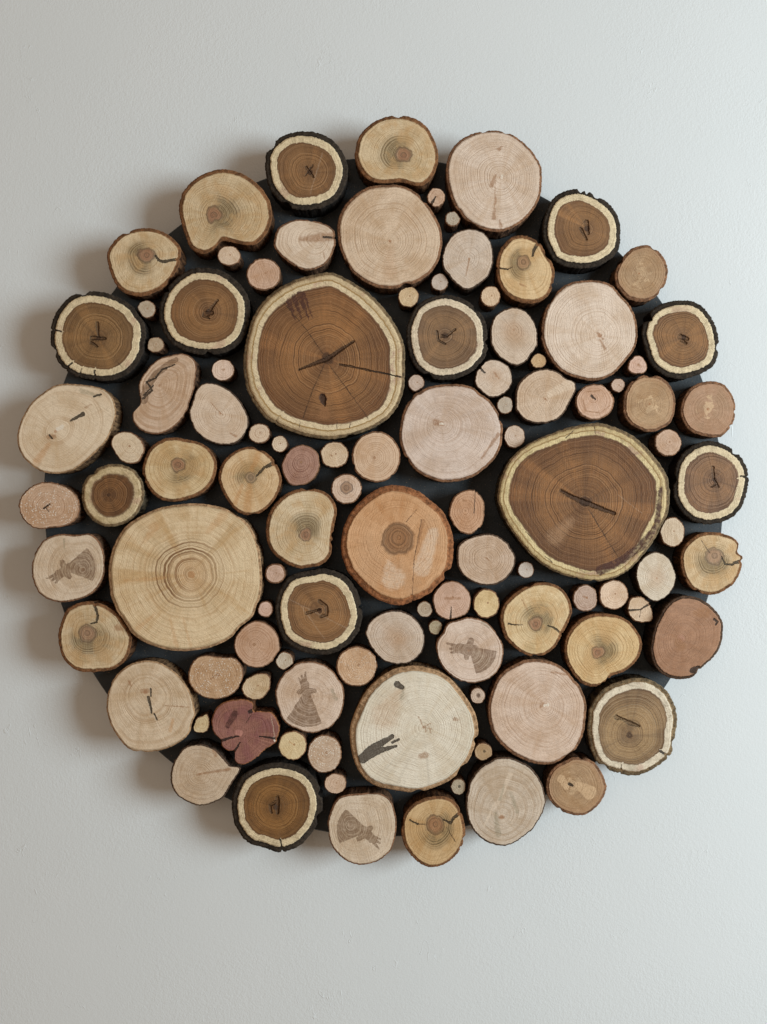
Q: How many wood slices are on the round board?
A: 107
